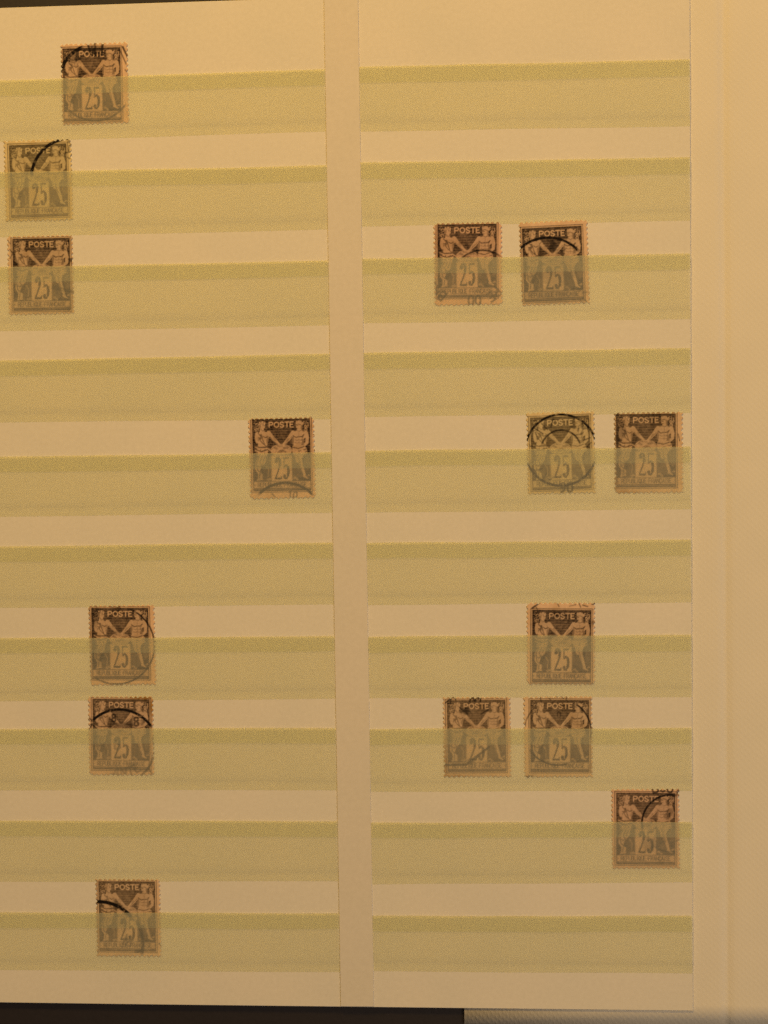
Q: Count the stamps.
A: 15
